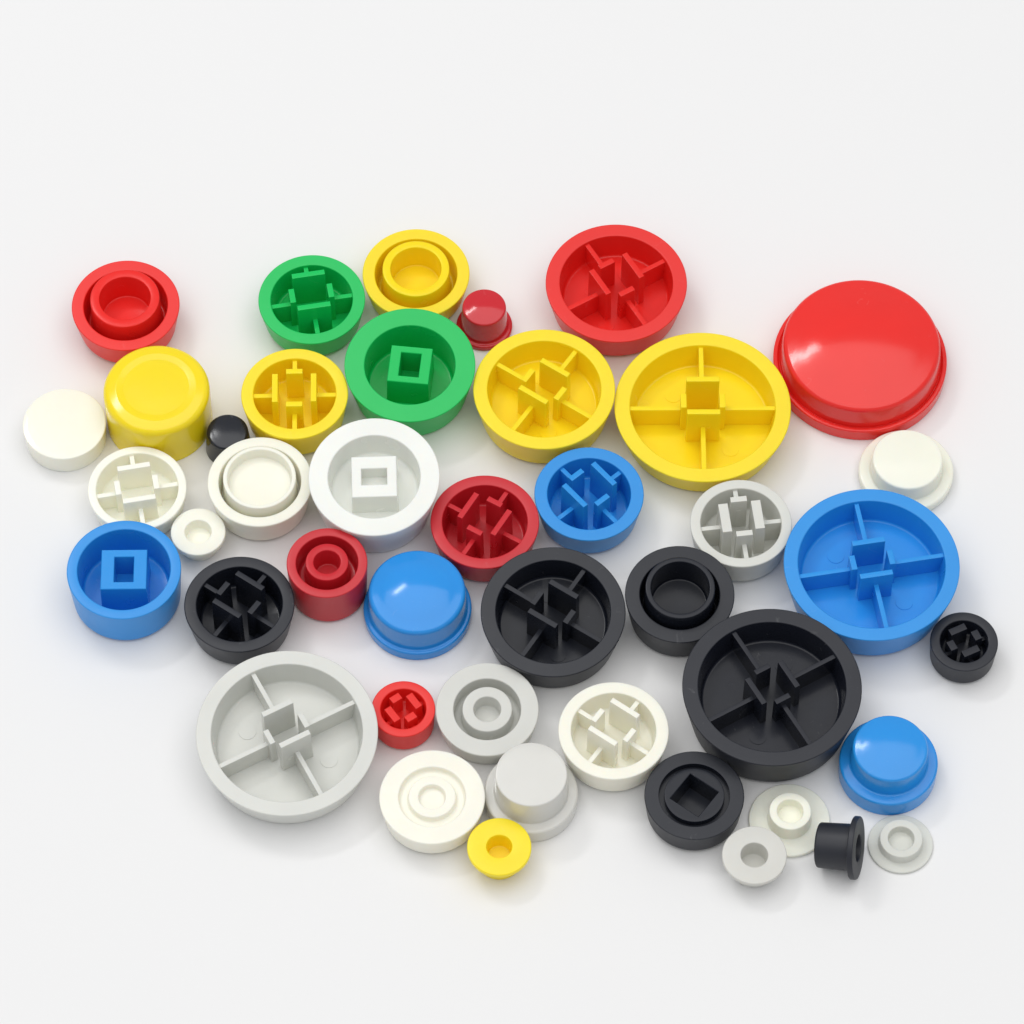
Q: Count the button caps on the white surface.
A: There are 43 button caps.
